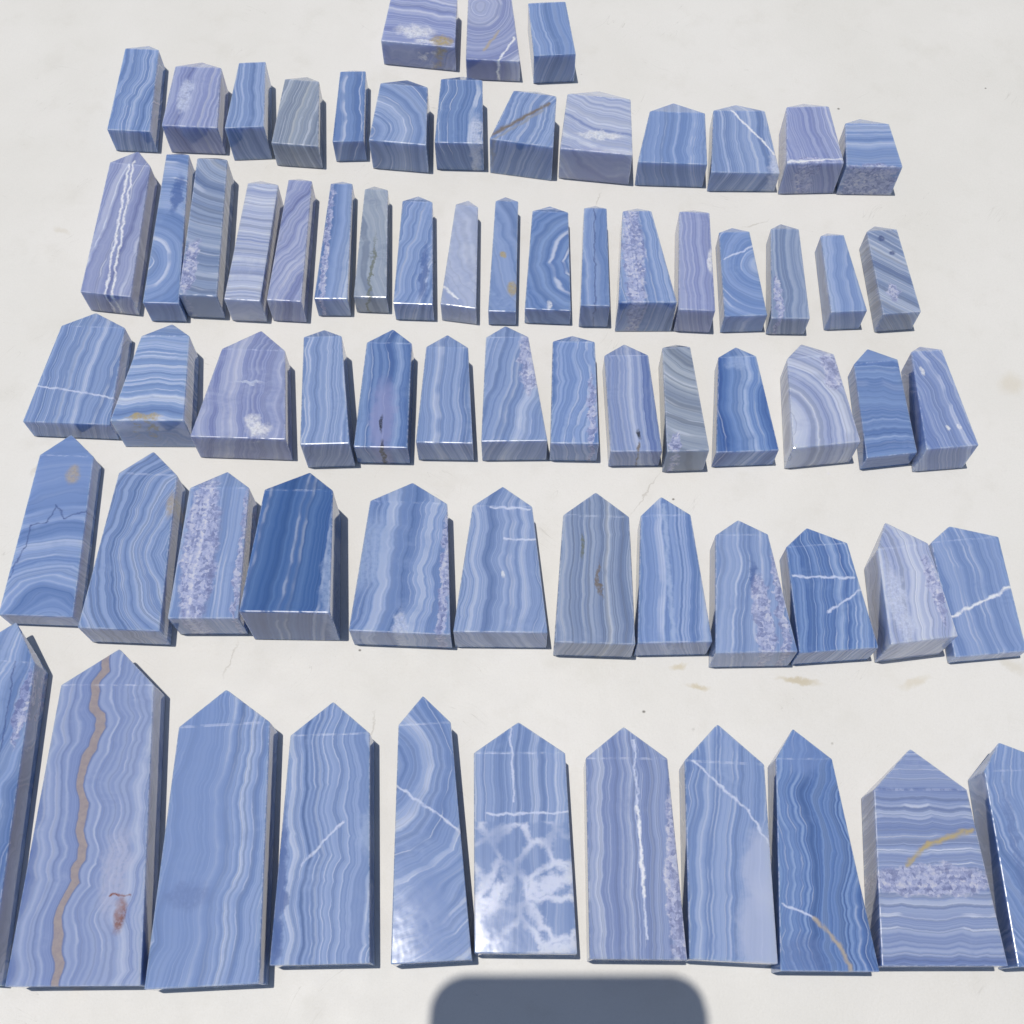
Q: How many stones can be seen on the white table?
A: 71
